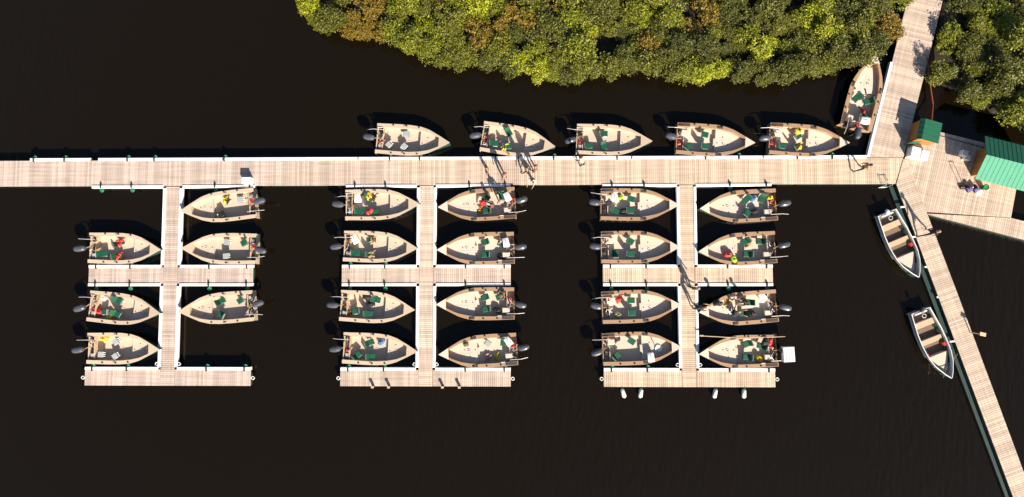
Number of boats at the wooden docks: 30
